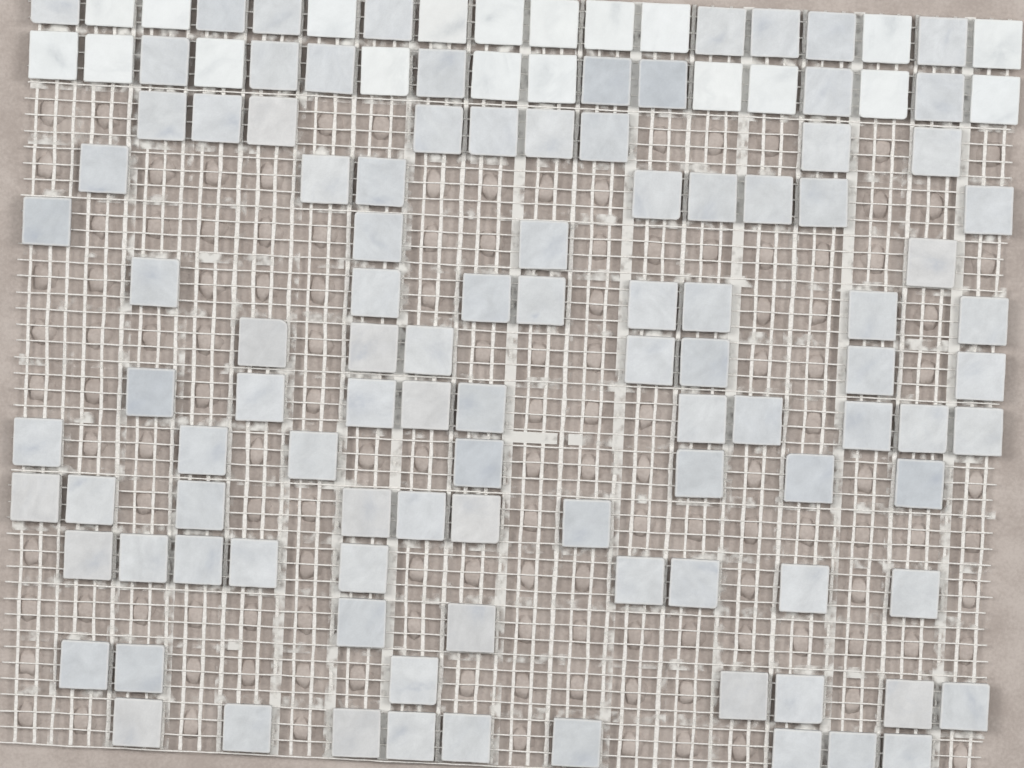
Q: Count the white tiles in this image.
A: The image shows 20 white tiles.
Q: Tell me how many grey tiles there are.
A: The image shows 103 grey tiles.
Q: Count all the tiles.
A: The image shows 123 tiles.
